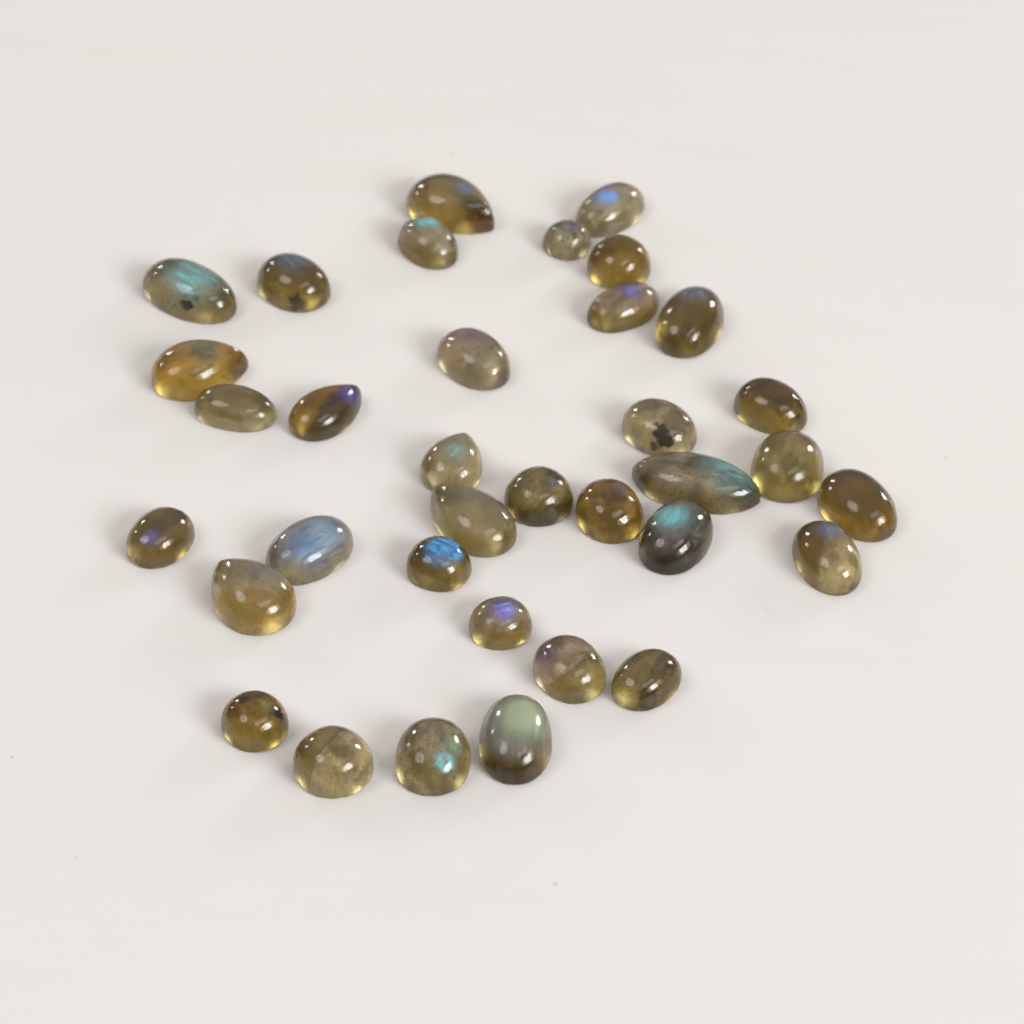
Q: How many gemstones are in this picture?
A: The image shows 35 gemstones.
